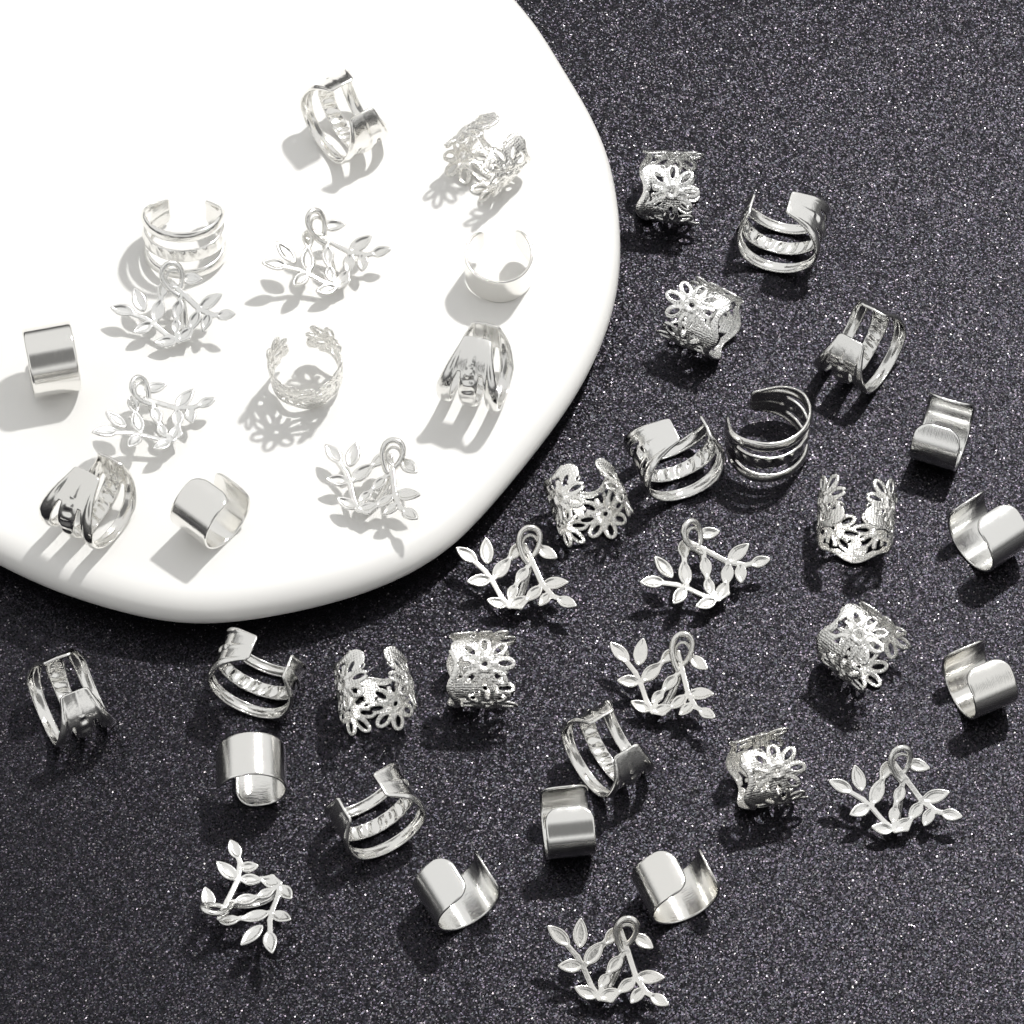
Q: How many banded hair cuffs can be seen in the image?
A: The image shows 12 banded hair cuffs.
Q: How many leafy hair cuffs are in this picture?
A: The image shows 10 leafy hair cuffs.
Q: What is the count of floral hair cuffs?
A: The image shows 10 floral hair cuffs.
